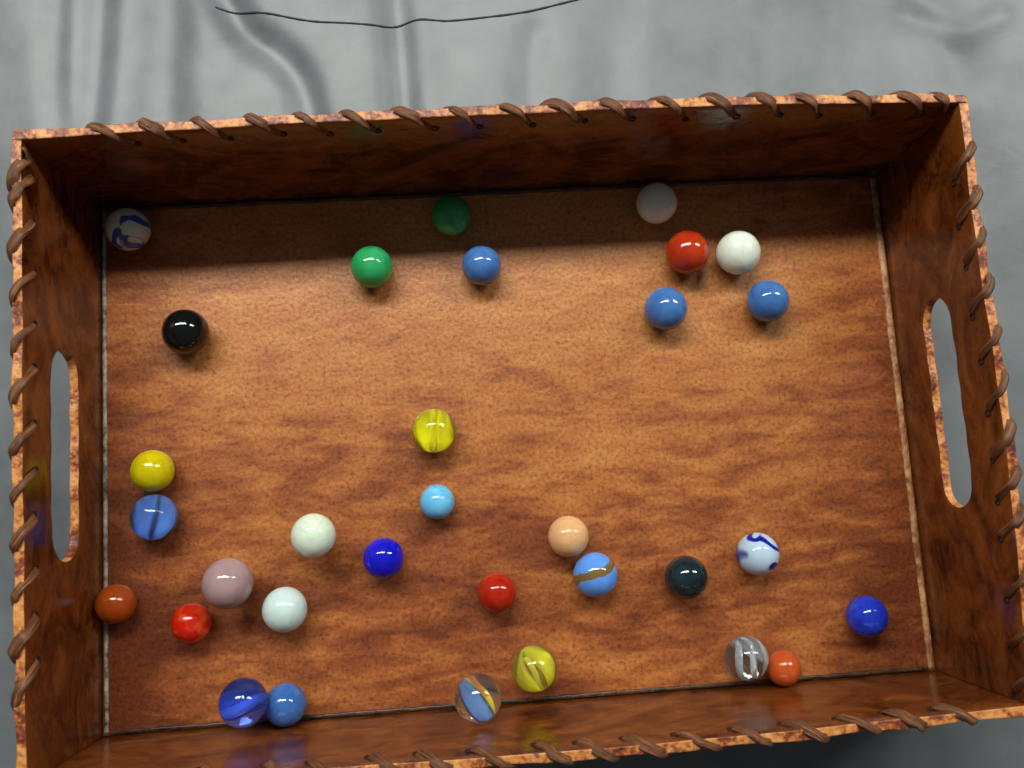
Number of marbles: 32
